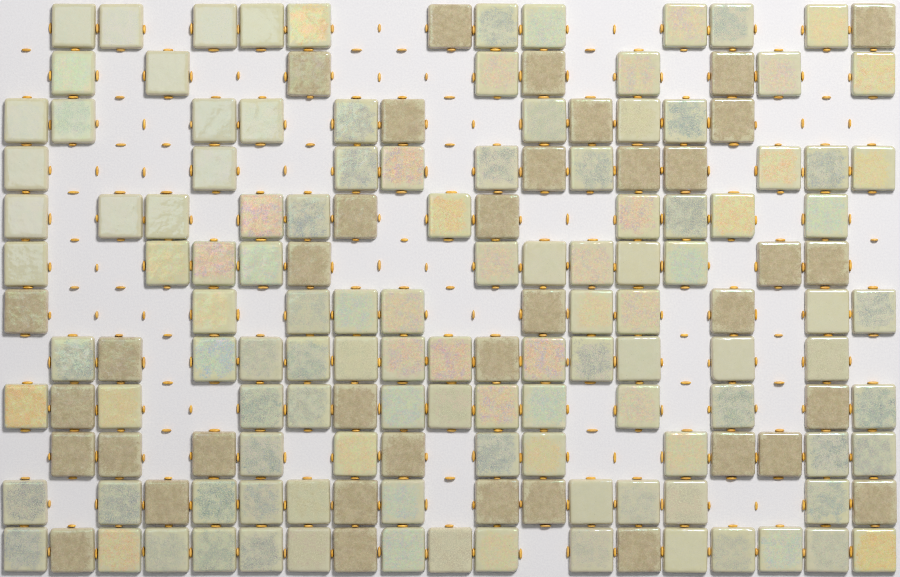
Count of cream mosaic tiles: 115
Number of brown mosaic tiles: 38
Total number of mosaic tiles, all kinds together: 153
